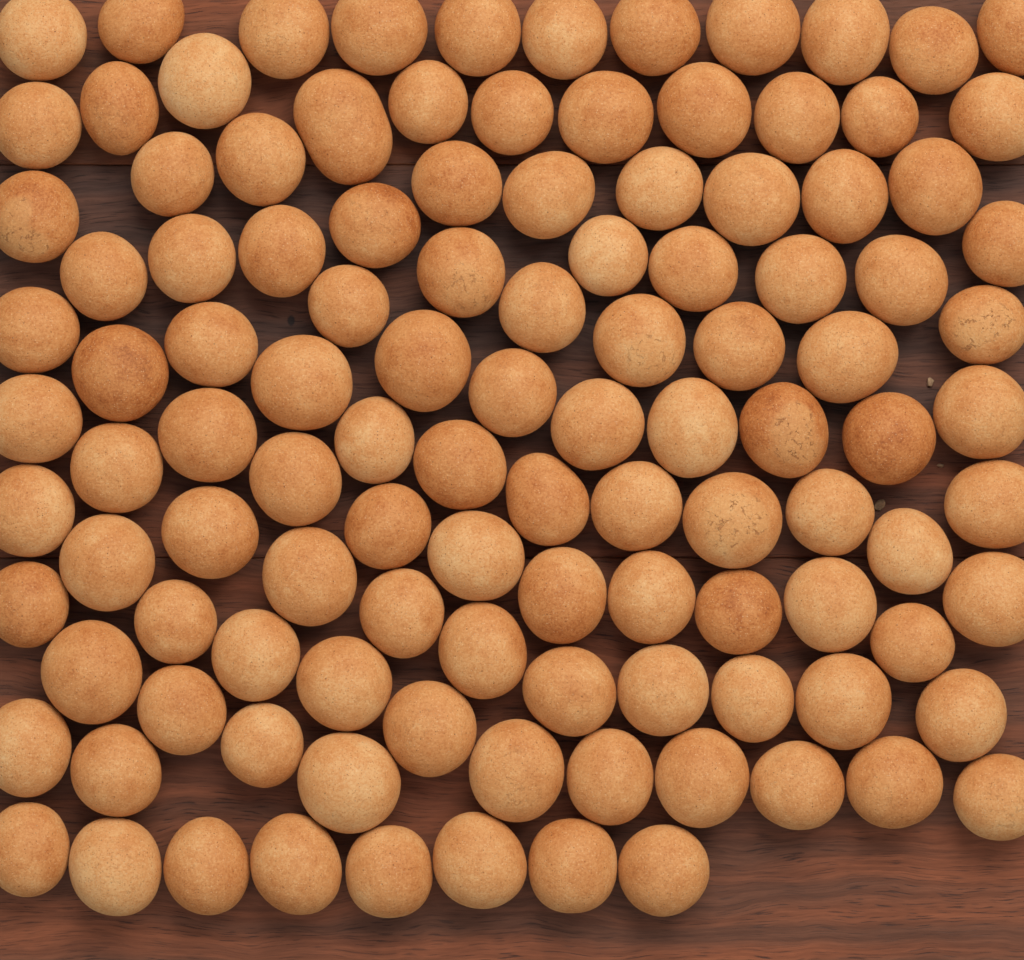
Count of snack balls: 114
